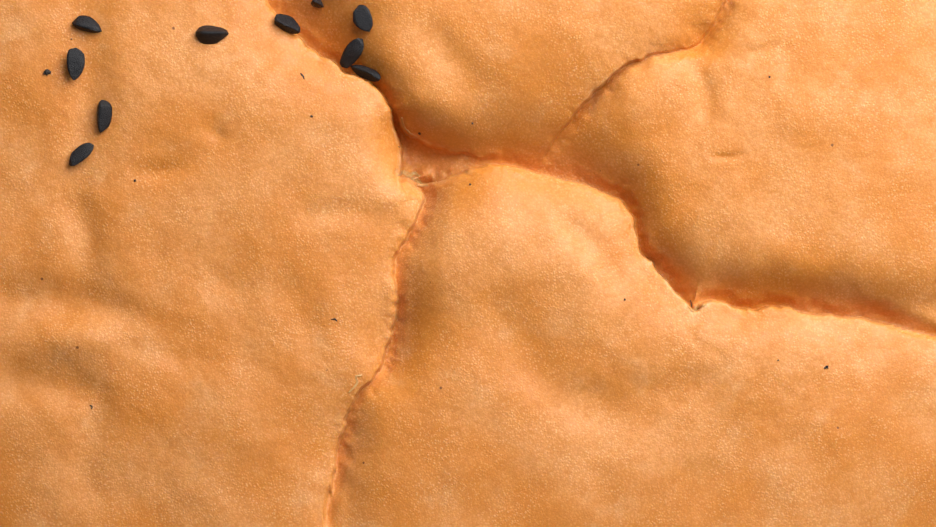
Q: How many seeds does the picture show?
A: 10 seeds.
